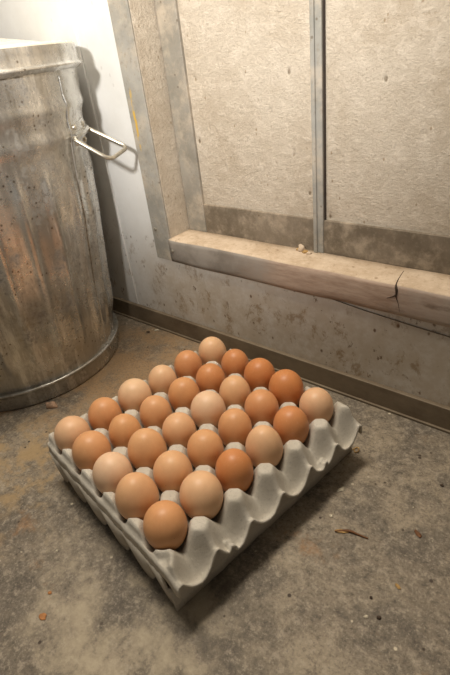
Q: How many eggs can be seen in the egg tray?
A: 30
